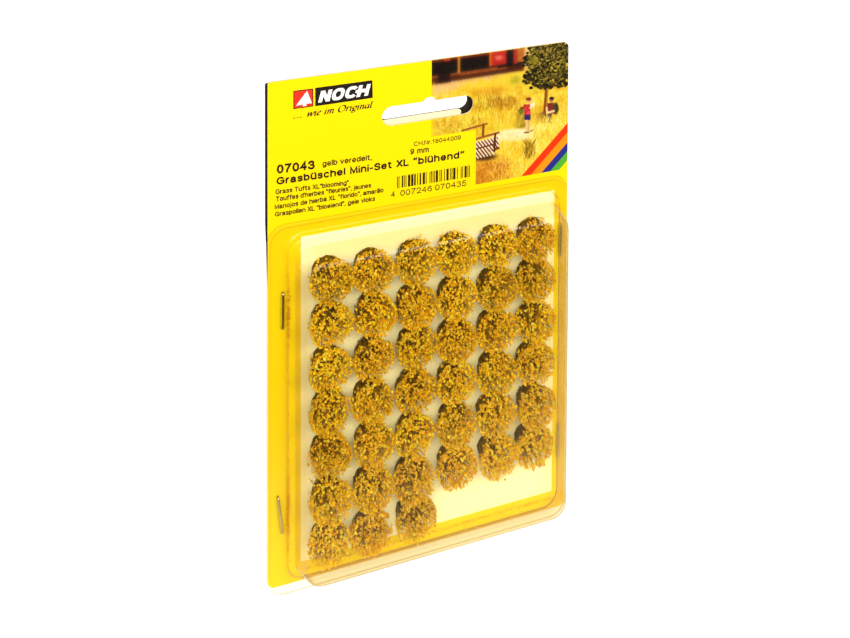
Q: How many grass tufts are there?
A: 39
